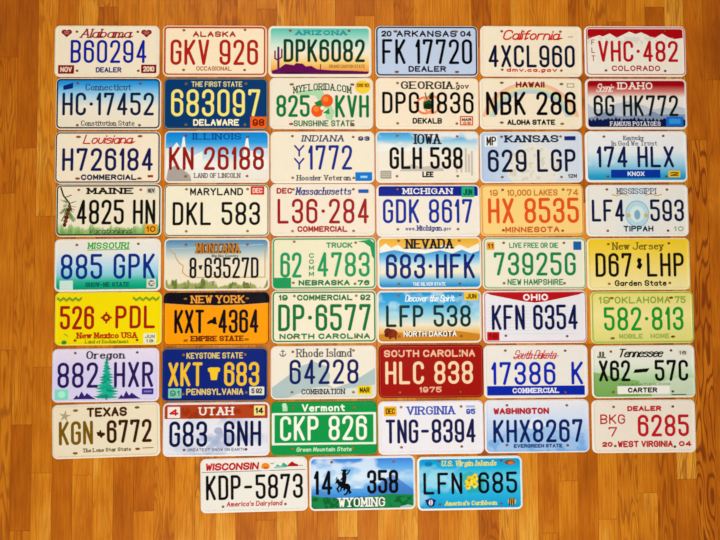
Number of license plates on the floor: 51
